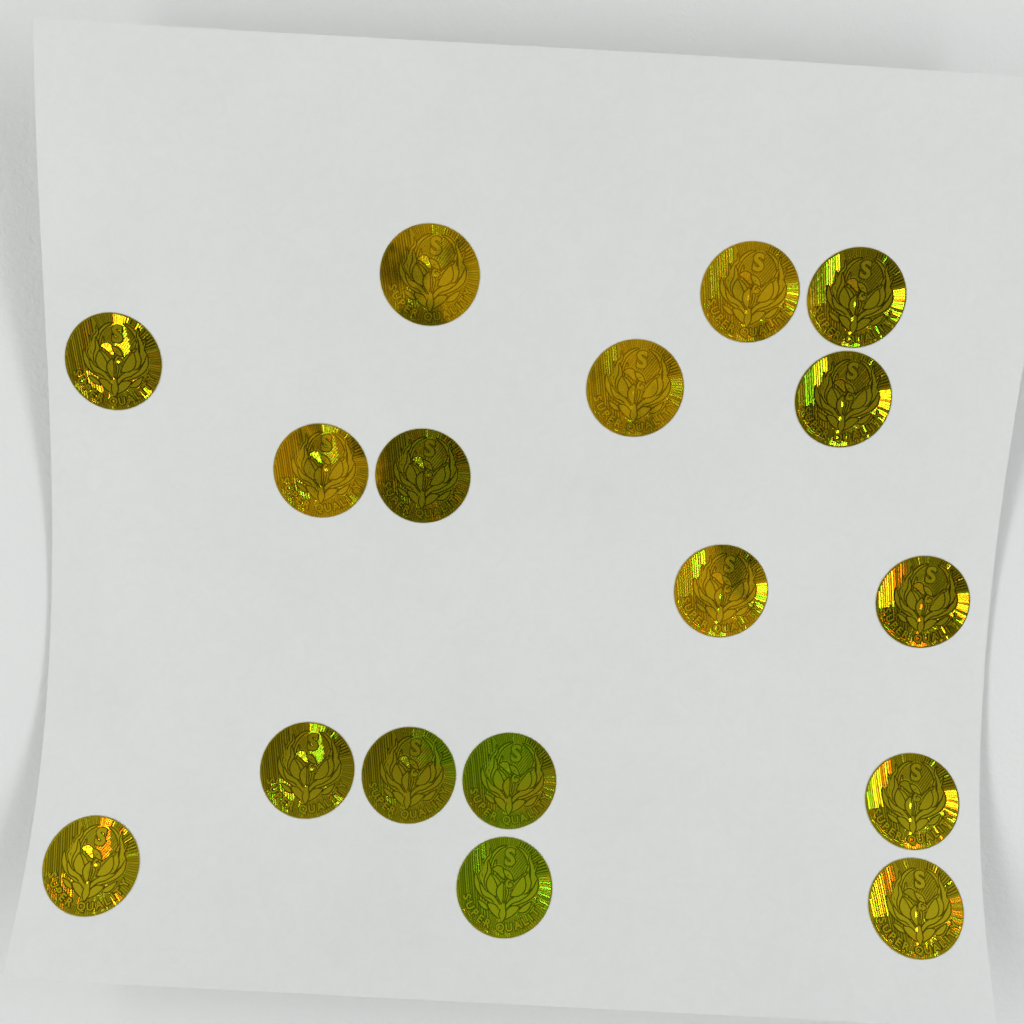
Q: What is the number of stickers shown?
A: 17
